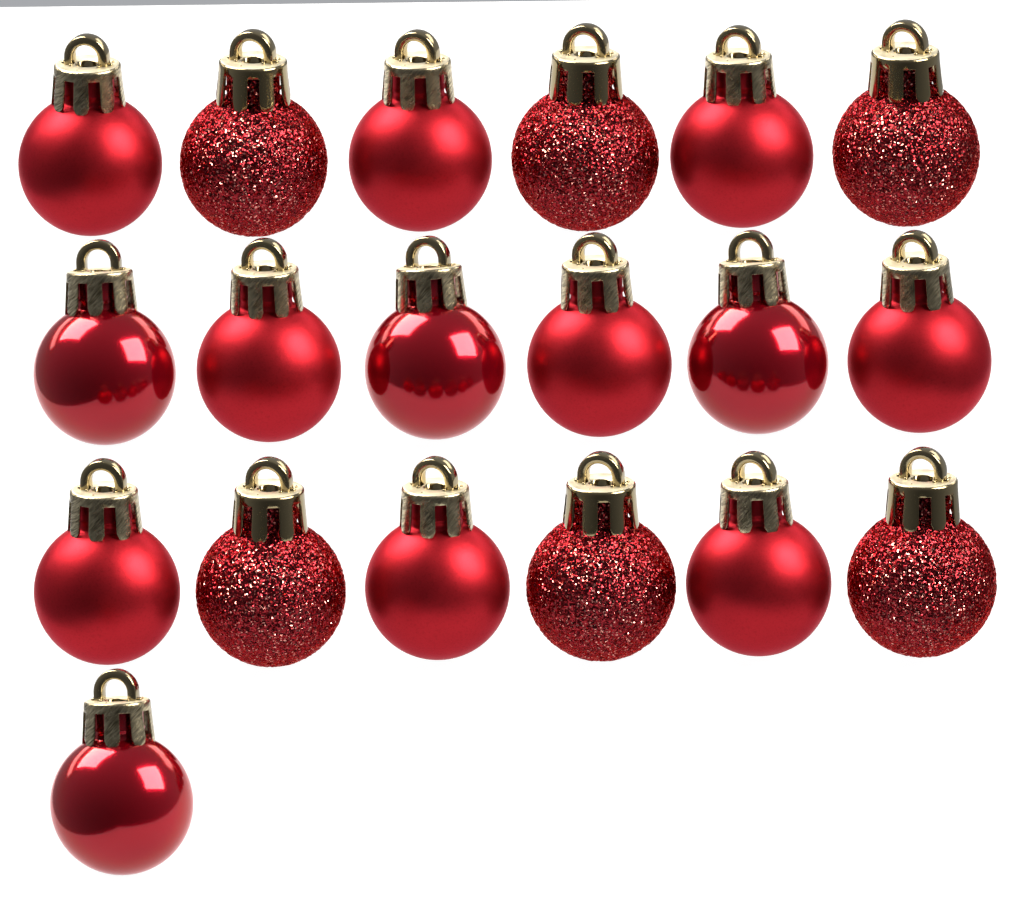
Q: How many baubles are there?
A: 19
